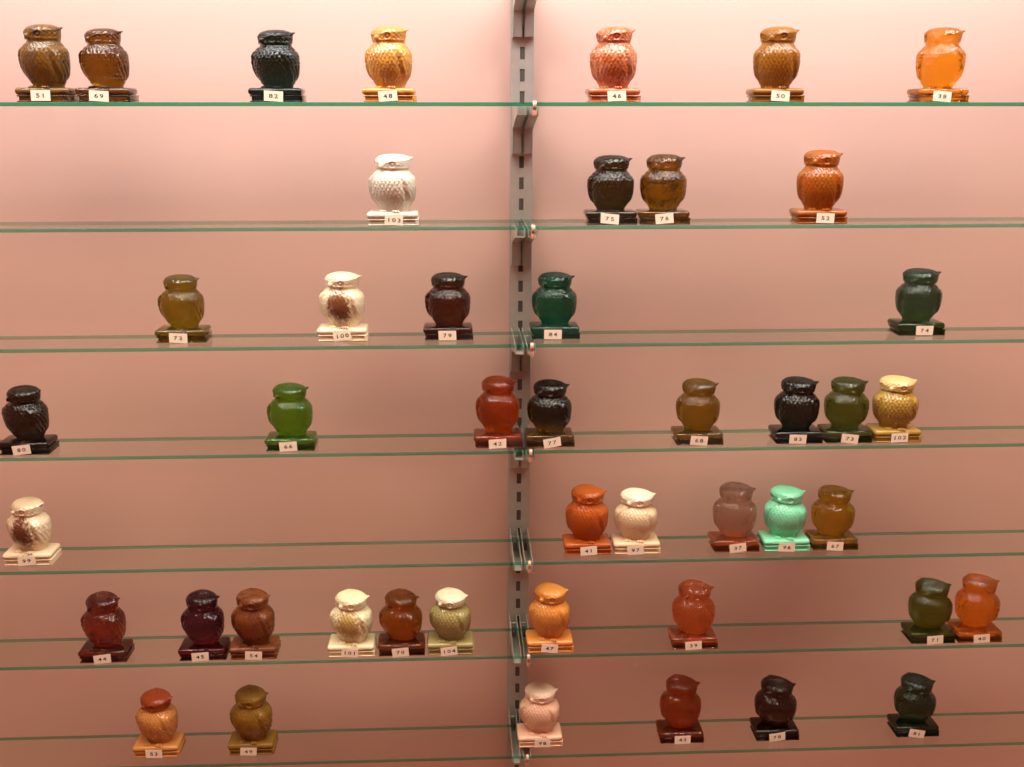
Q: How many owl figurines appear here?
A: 46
